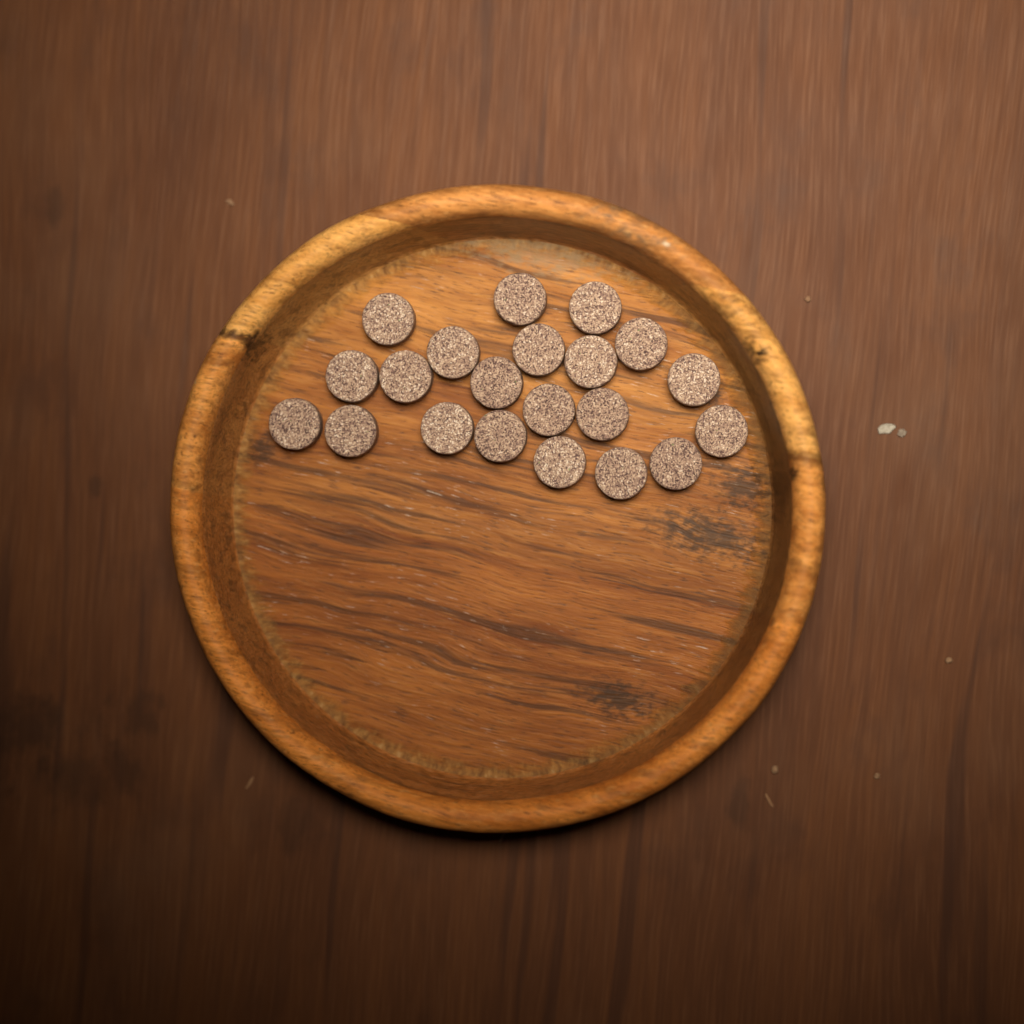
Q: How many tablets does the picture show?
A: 21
